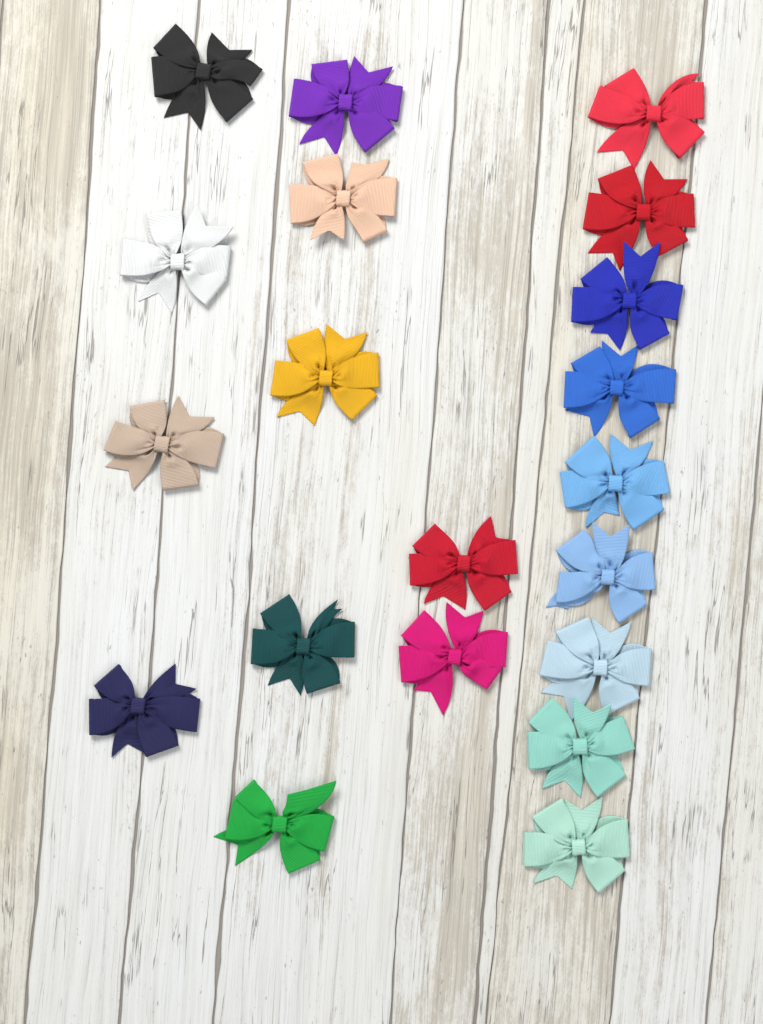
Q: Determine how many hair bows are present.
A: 20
